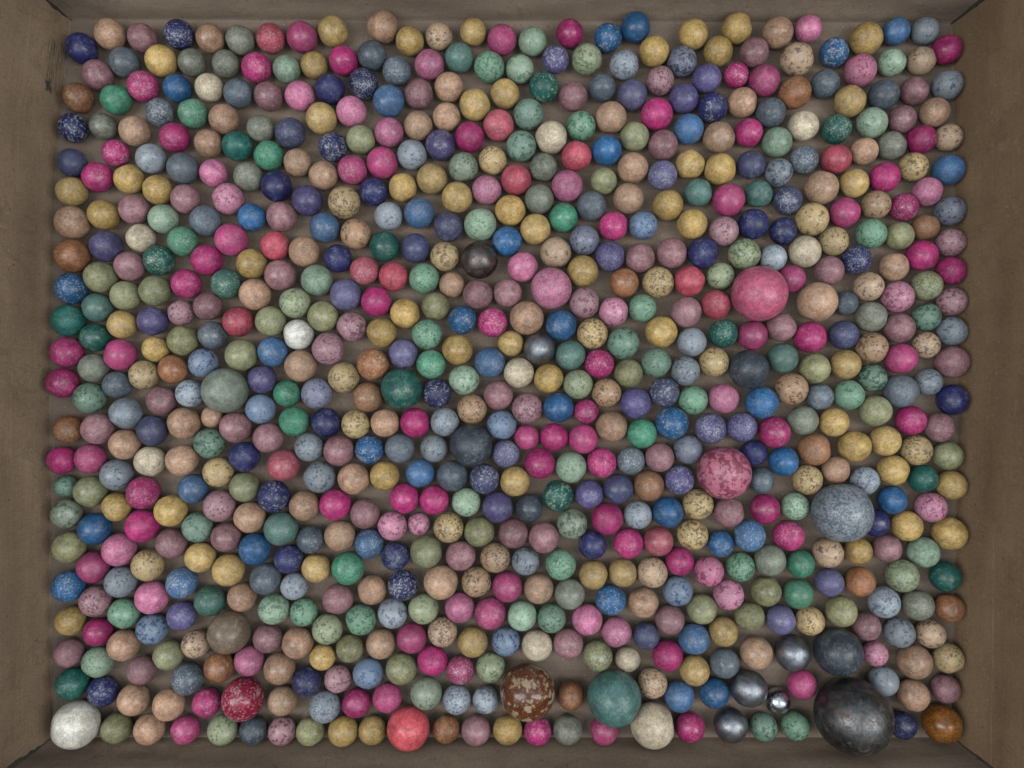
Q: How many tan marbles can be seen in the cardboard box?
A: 192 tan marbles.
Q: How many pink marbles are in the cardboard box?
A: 182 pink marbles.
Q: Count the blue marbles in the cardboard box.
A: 177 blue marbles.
